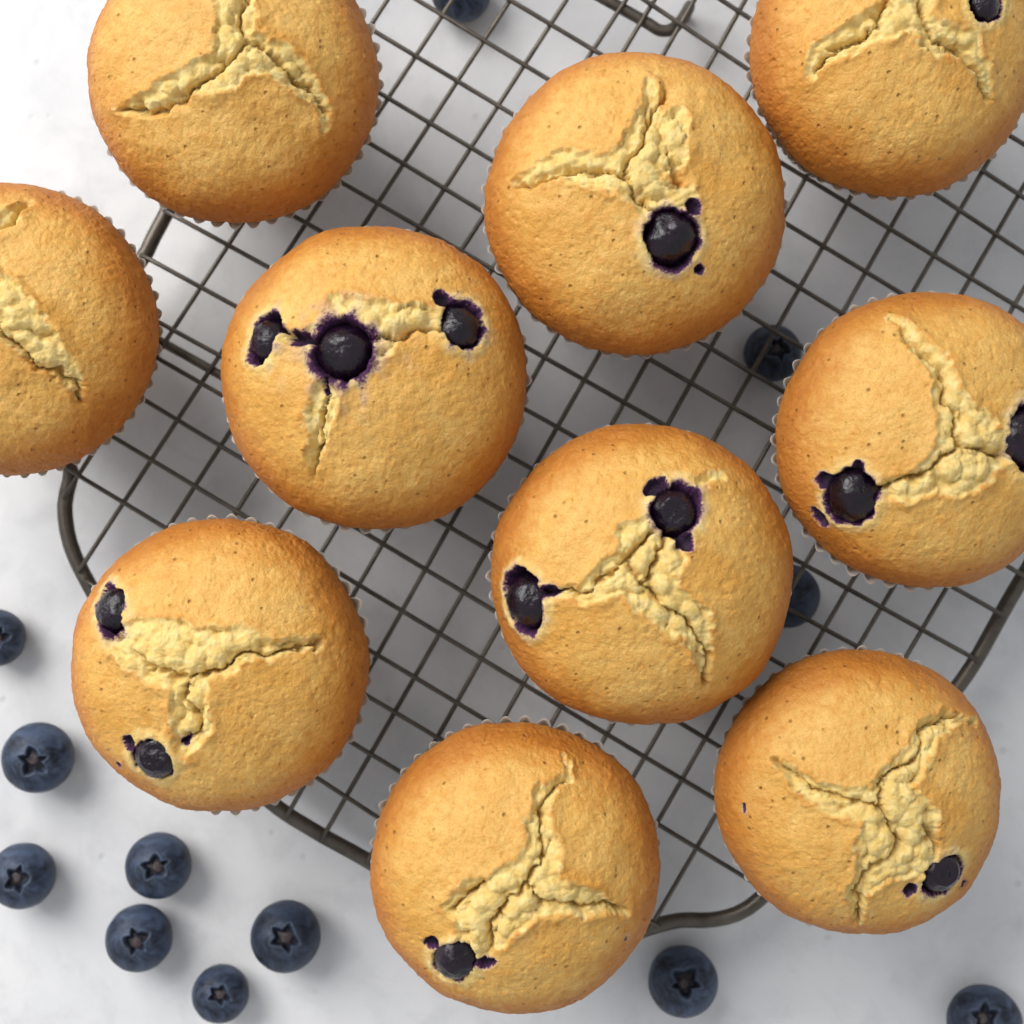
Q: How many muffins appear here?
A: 10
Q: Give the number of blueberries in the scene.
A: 12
